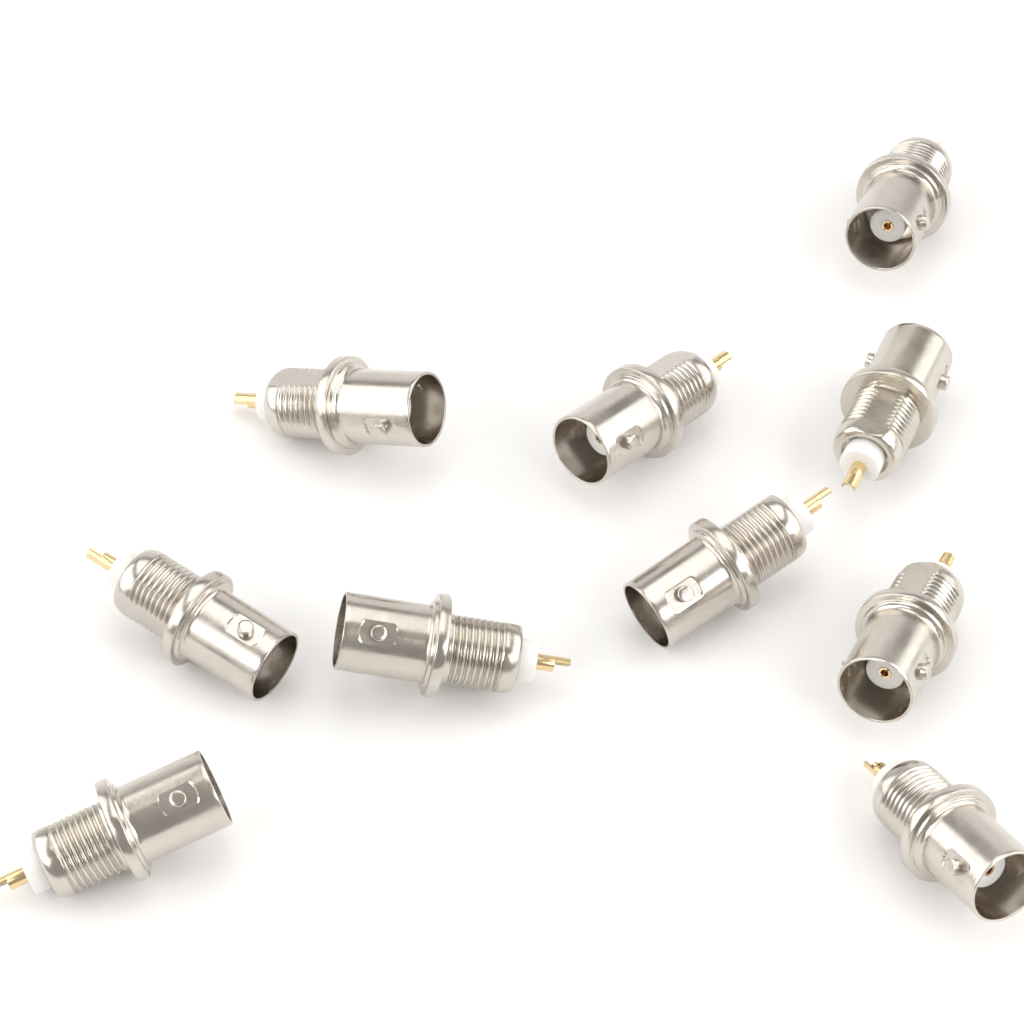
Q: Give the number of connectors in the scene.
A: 10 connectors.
